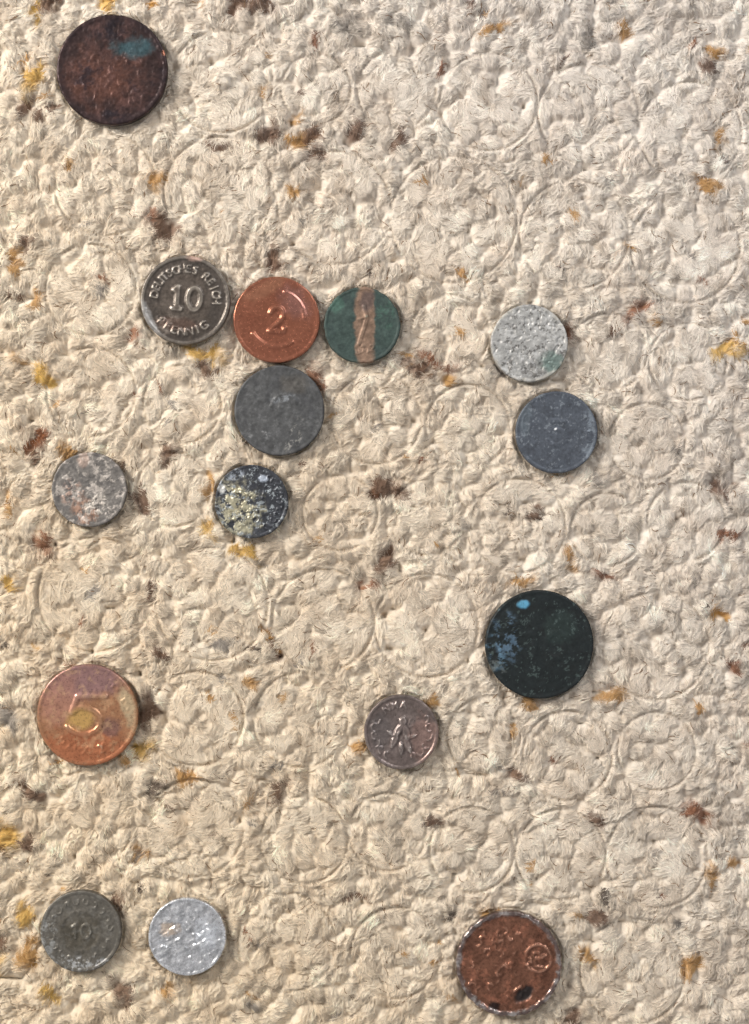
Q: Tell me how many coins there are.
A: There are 15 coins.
